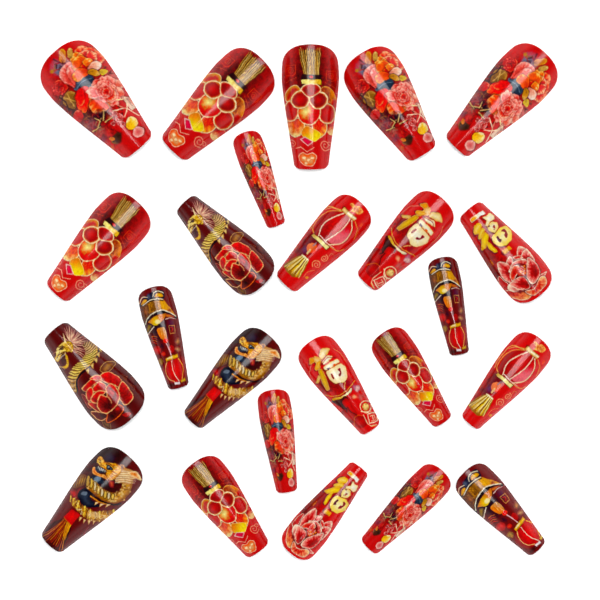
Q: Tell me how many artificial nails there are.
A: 24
